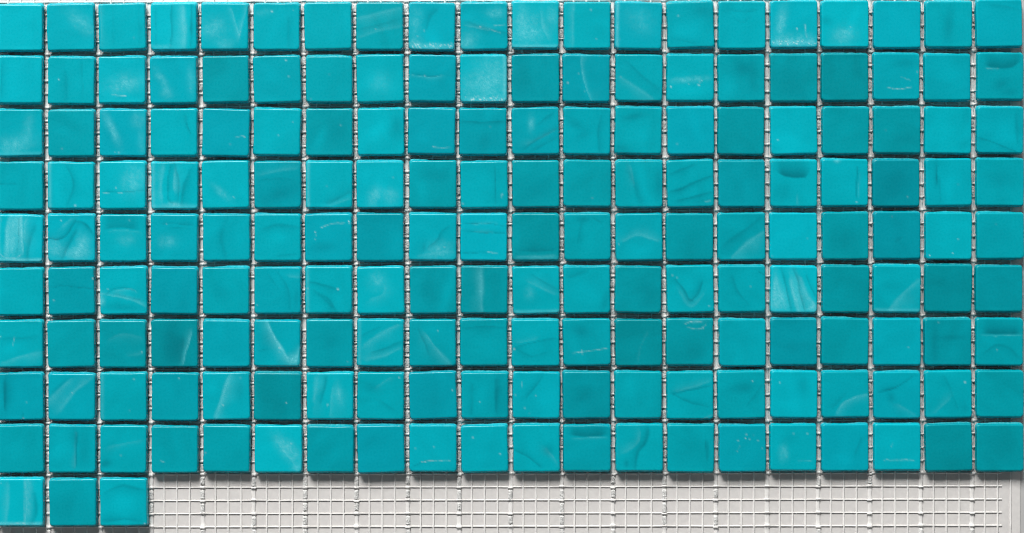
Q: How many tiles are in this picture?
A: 183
